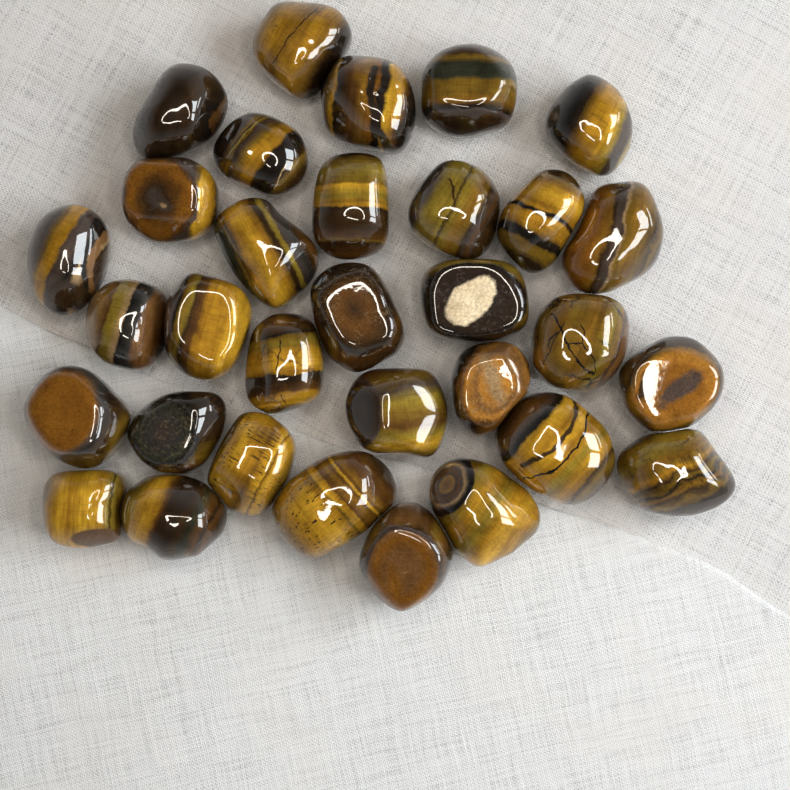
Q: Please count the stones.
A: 32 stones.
